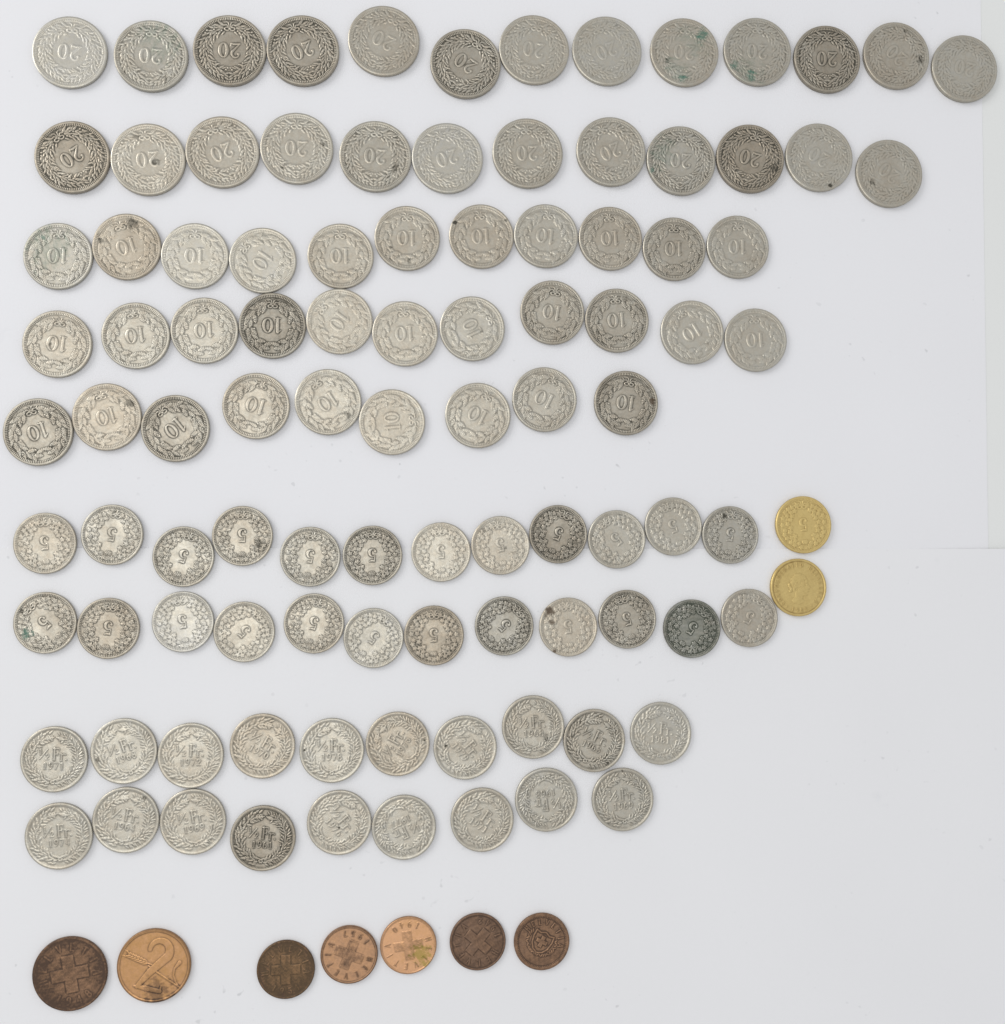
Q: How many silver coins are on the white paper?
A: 99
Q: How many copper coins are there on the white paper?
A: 7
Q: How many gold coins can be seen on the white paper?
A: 2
